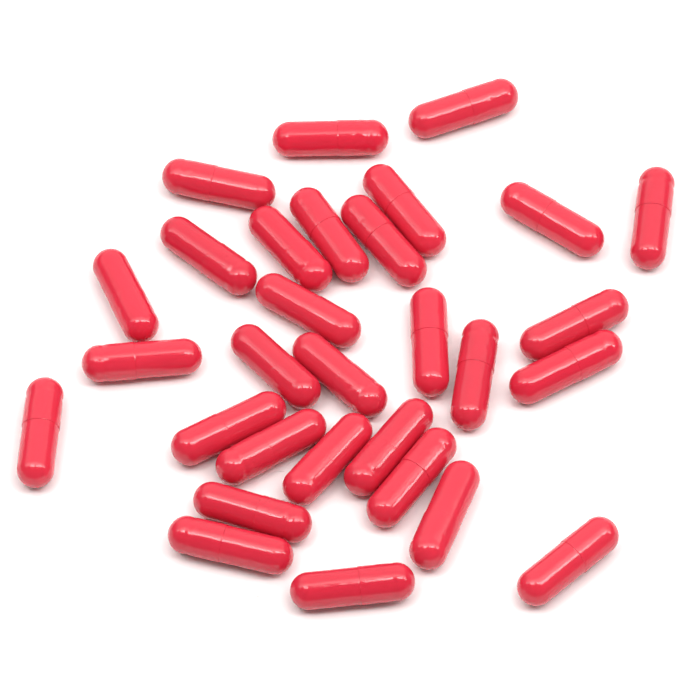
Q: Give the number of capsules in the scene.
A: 30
